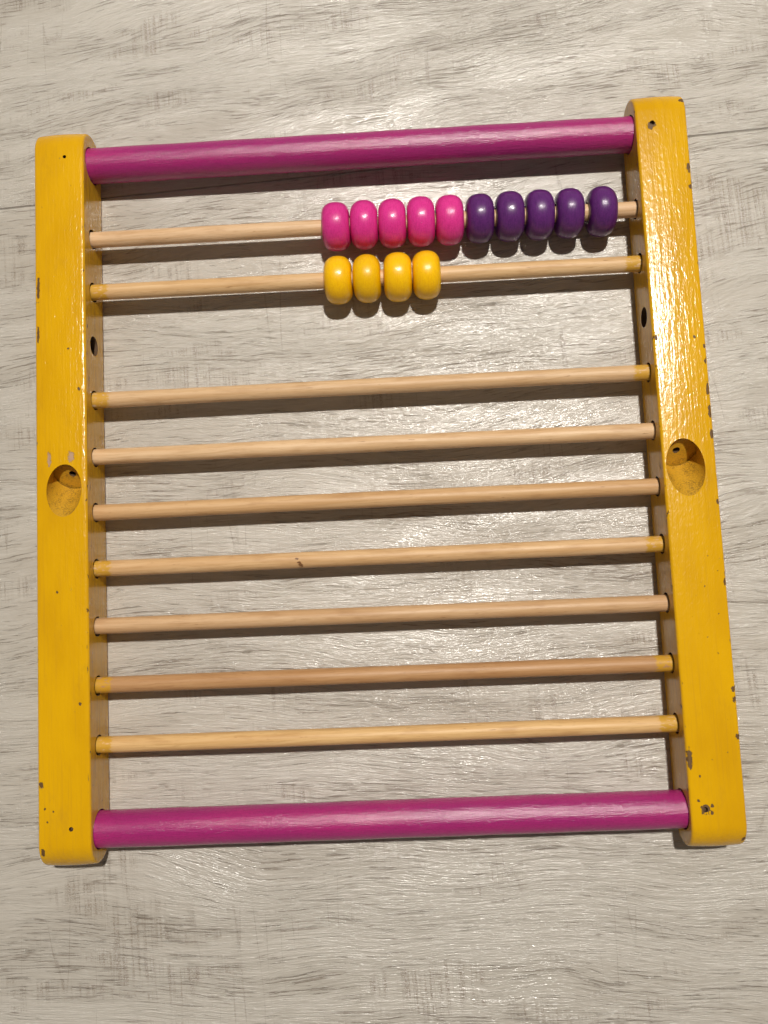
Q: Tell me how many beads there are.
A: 14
